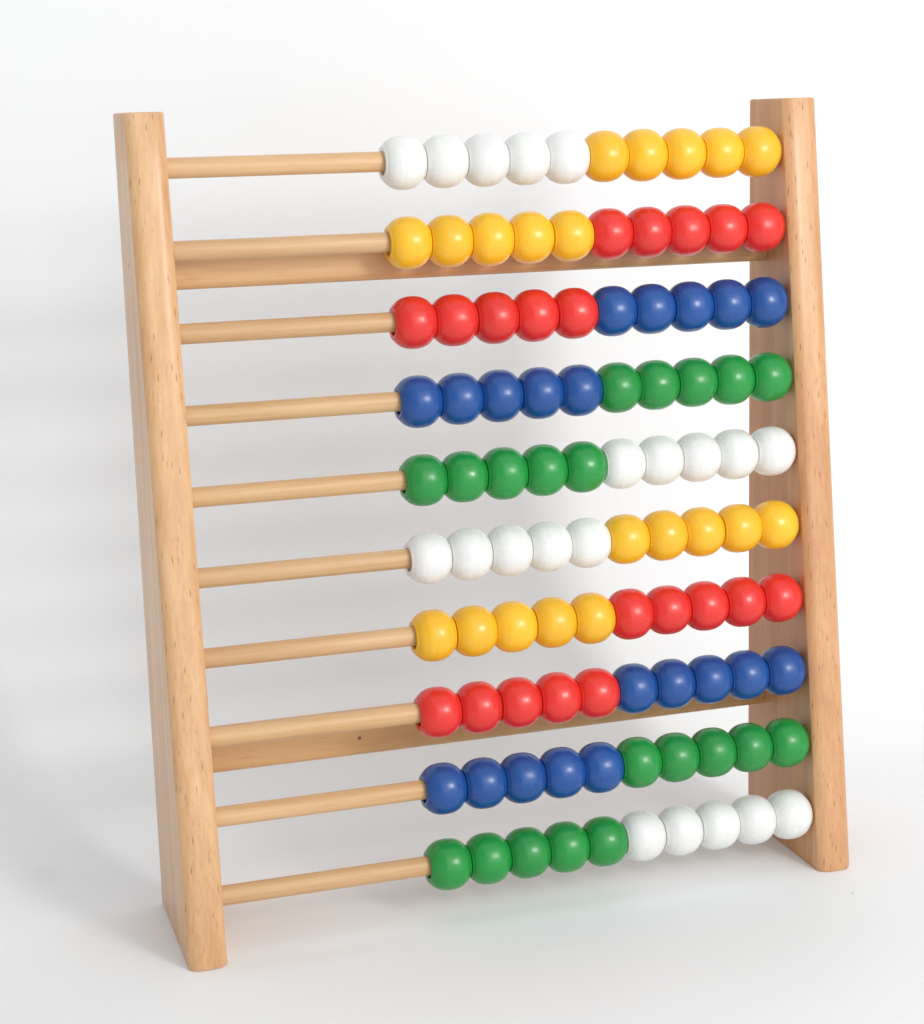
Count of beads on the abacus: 100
